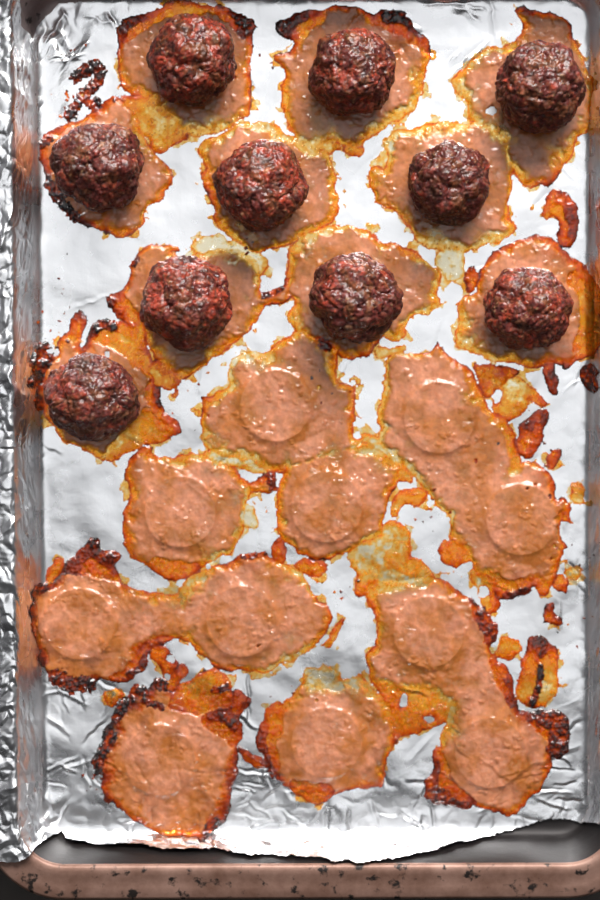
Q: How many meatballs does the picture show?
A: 10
